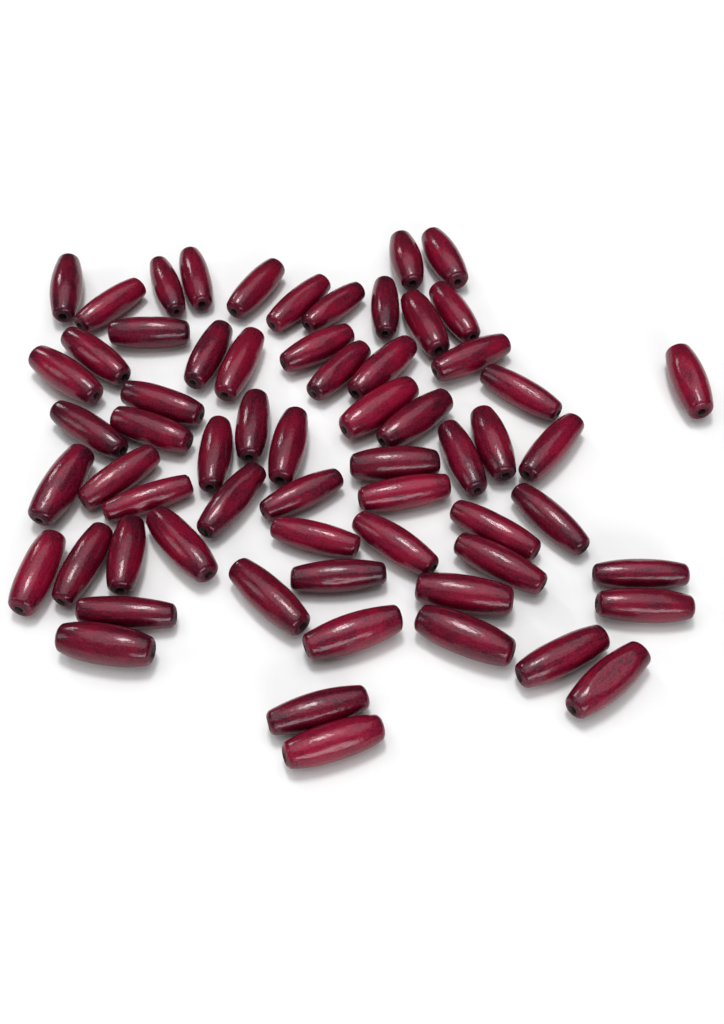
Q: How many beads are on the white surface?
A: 63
